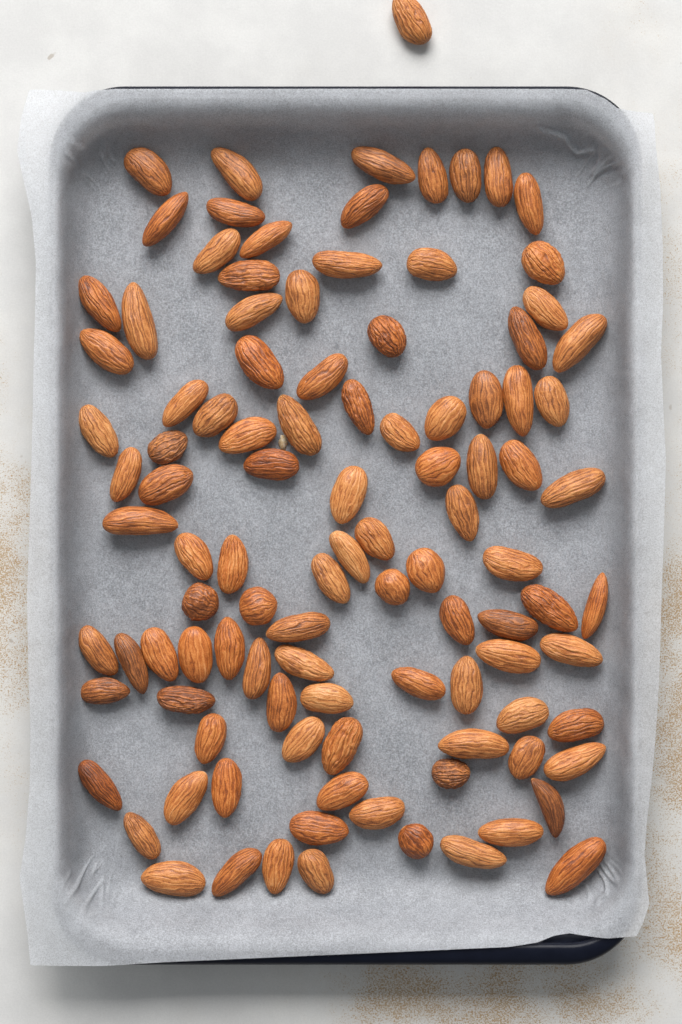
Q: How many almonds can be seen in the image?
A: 105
